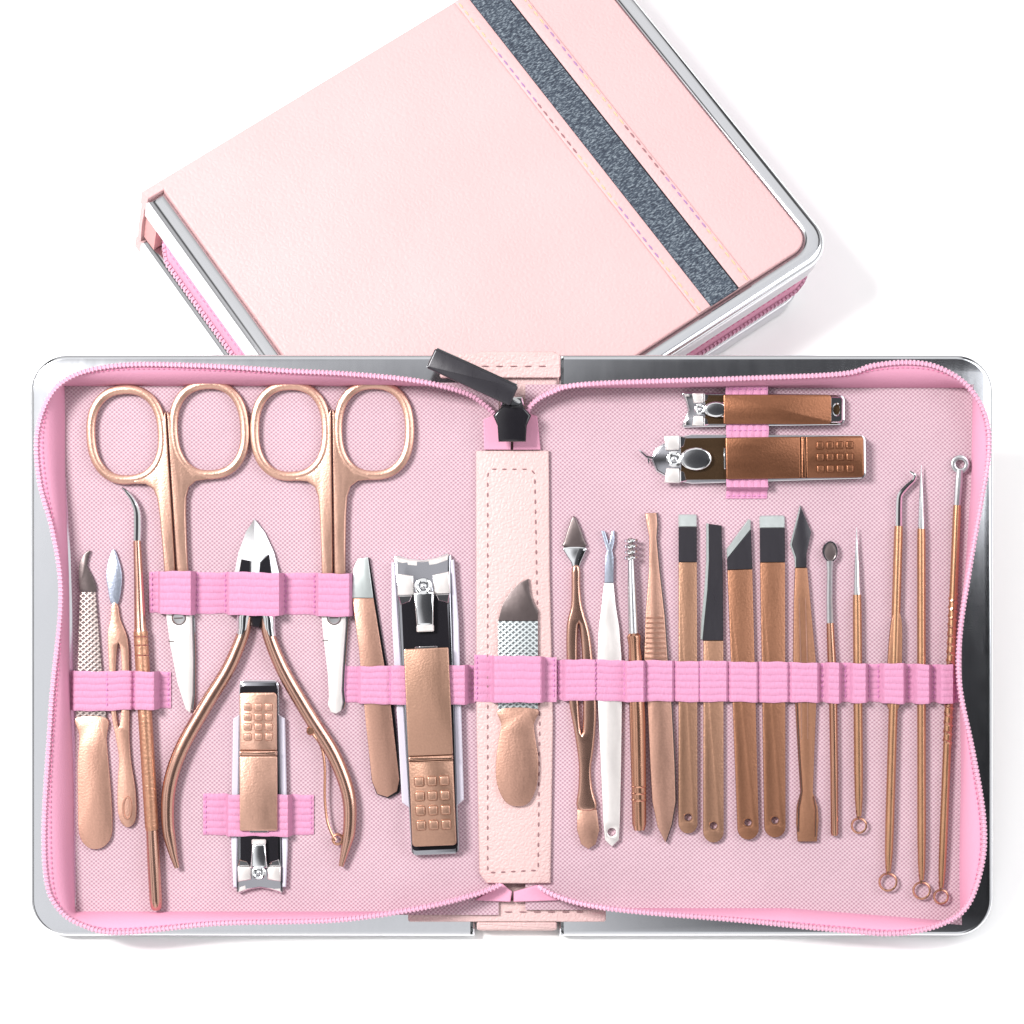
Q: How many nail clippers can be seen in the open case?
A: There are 4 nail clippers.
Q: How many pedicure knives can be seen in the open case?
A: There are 4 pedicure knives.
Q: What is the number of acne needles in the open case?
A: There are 4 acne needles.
